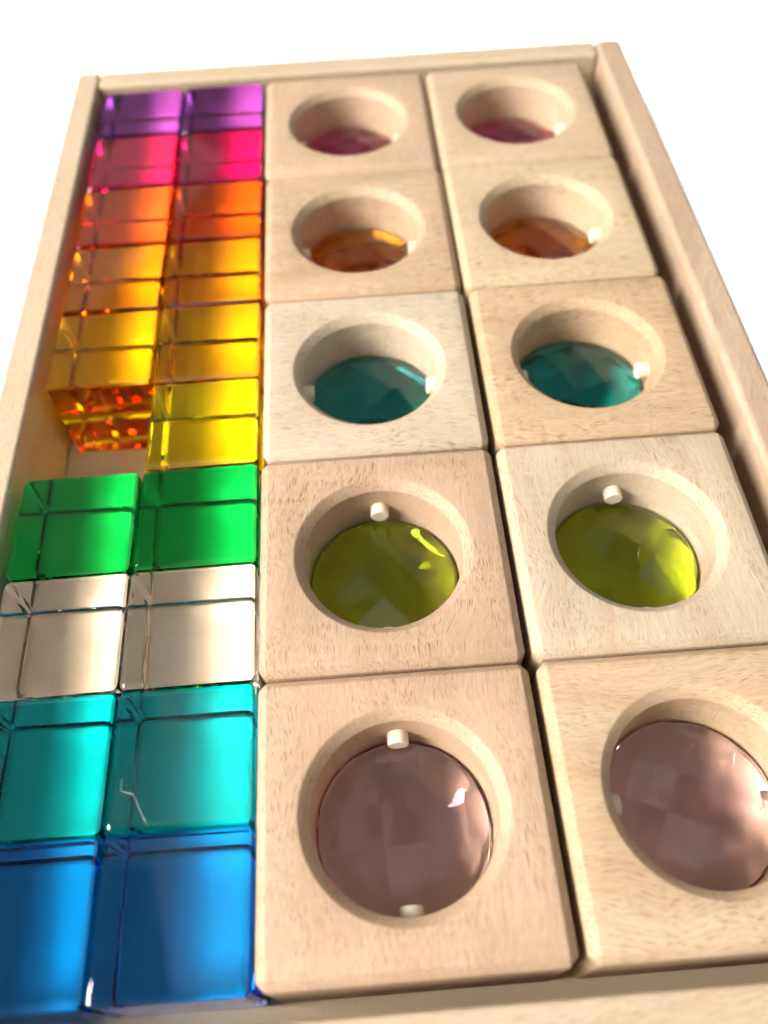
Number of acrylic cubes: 19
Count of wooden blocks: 10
